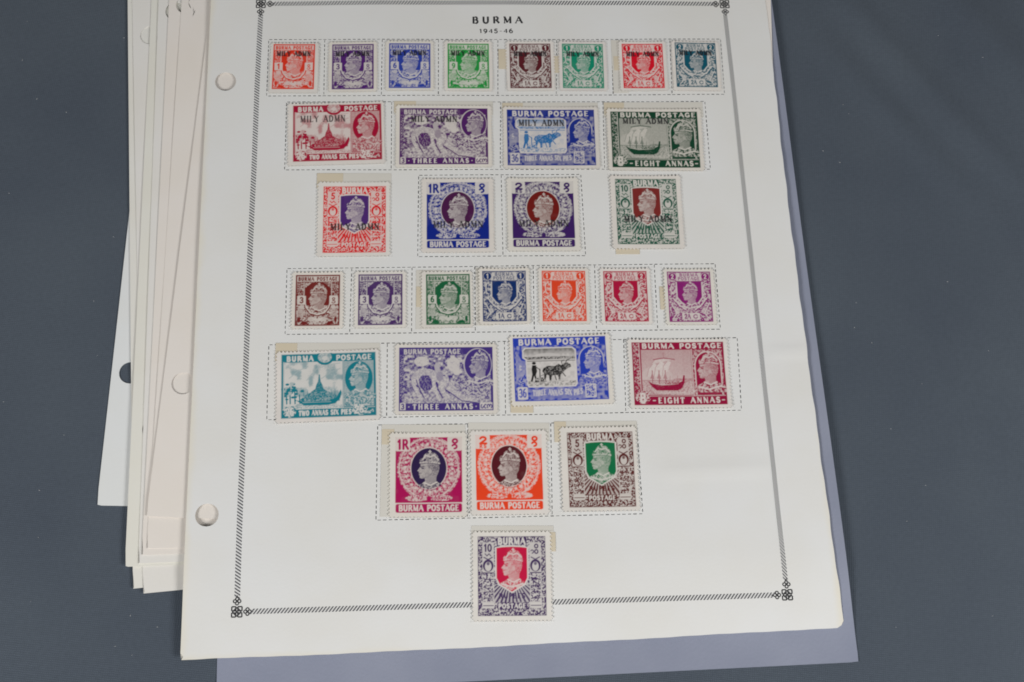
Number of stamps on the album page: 31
